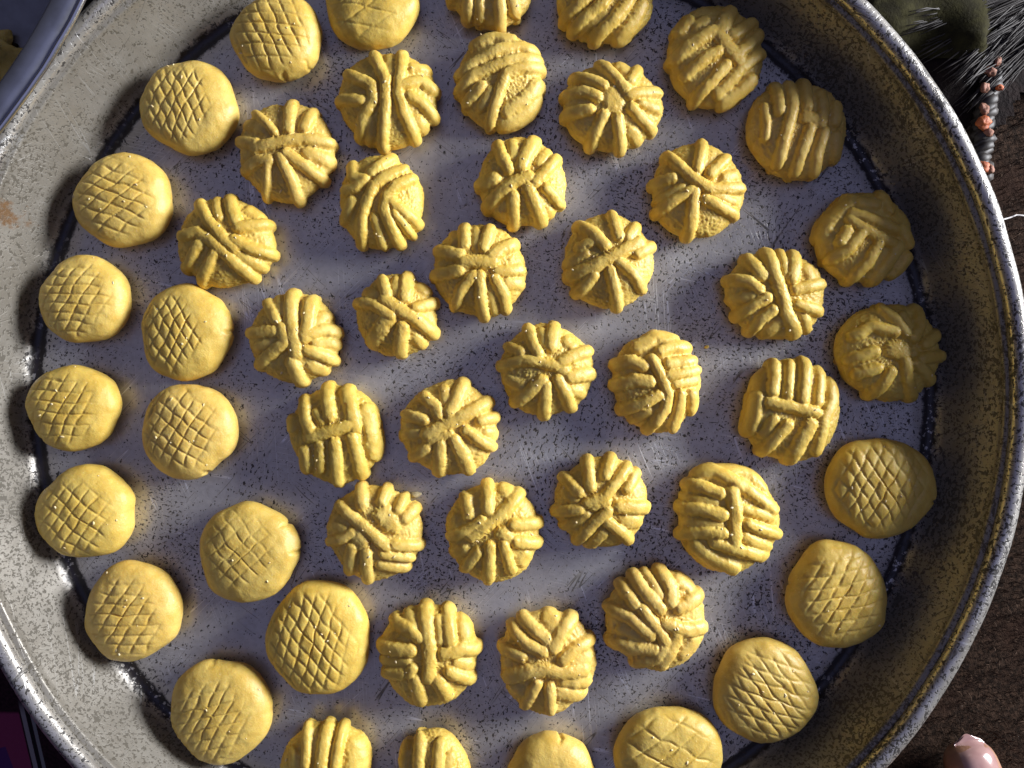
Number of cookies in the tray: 51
